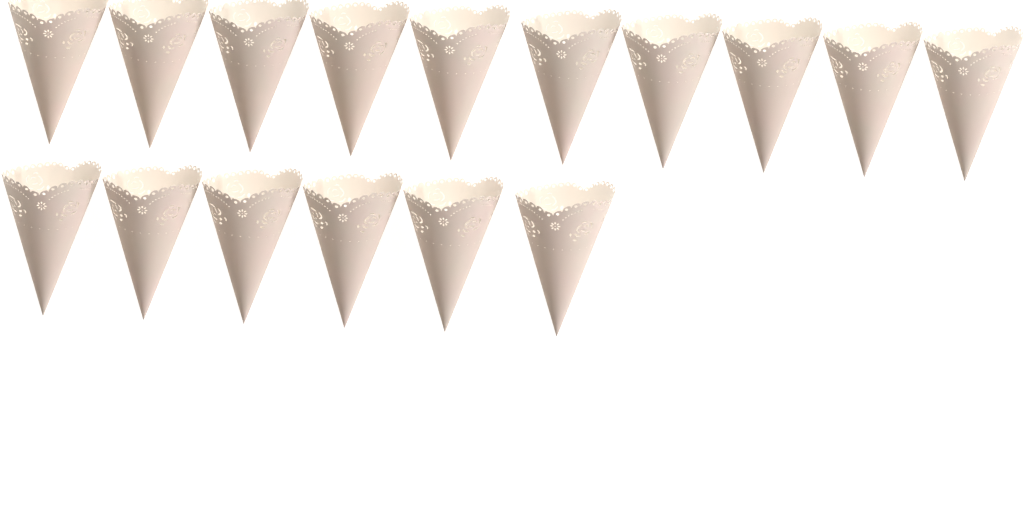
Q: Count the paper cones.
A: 16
